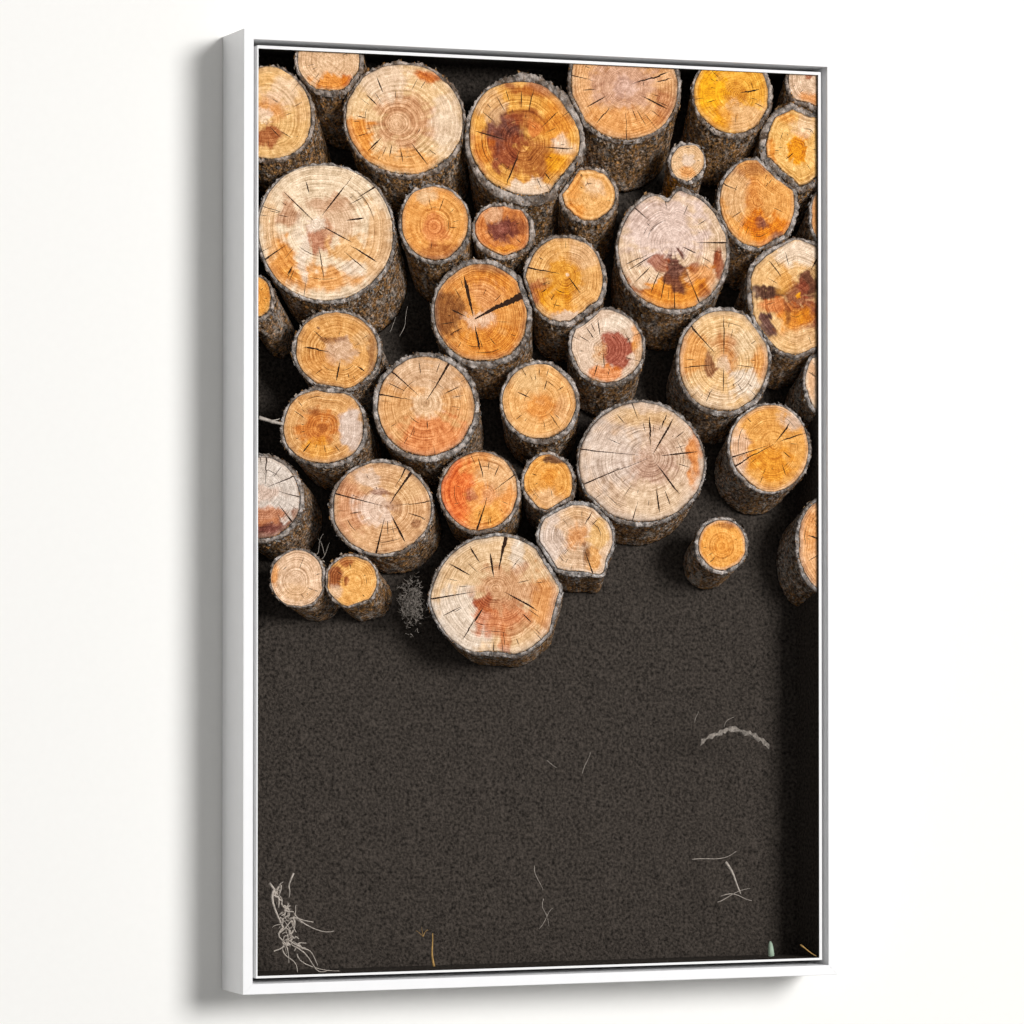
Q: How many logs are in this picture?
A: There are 39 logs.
